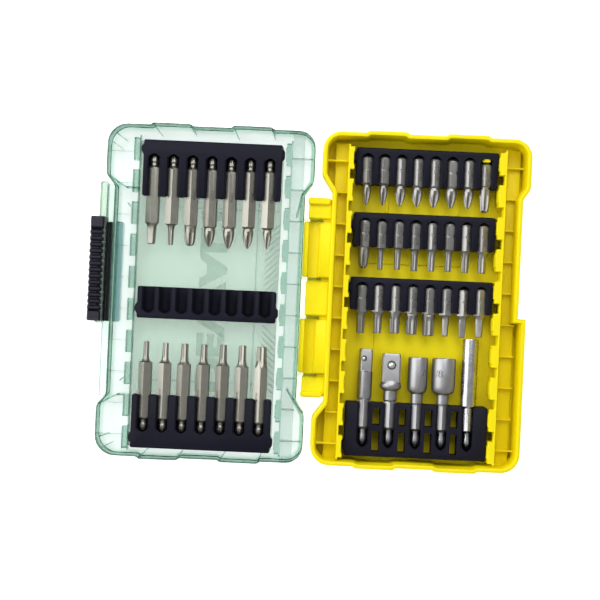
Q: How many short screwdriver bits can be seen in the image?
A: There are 24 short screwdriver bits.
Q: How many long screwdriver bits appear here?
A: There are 14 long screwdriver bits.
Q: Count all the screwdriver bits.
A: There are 38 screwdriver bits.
